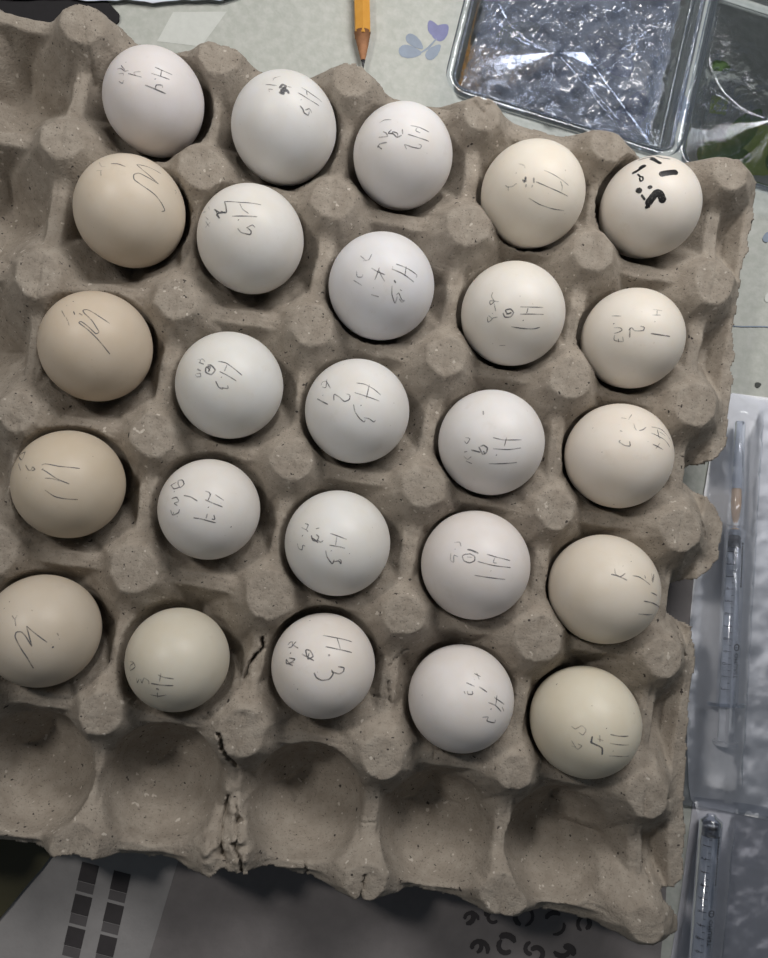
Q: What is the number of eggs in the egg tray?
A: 25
